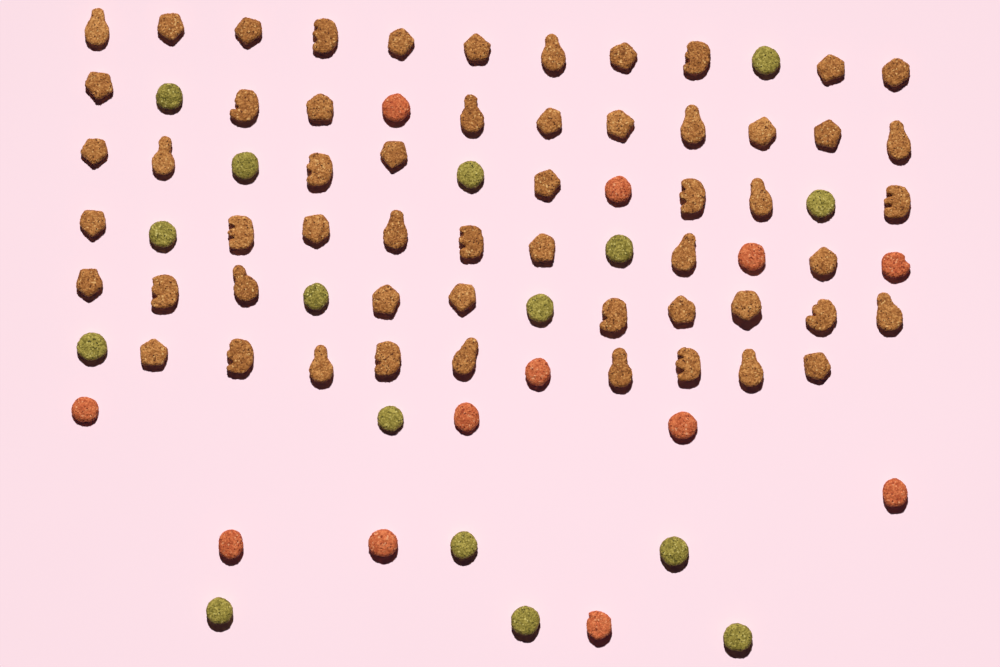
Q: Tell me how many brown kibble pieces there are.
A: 56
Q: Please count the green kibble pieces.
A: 16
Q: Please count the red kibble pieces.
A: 12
